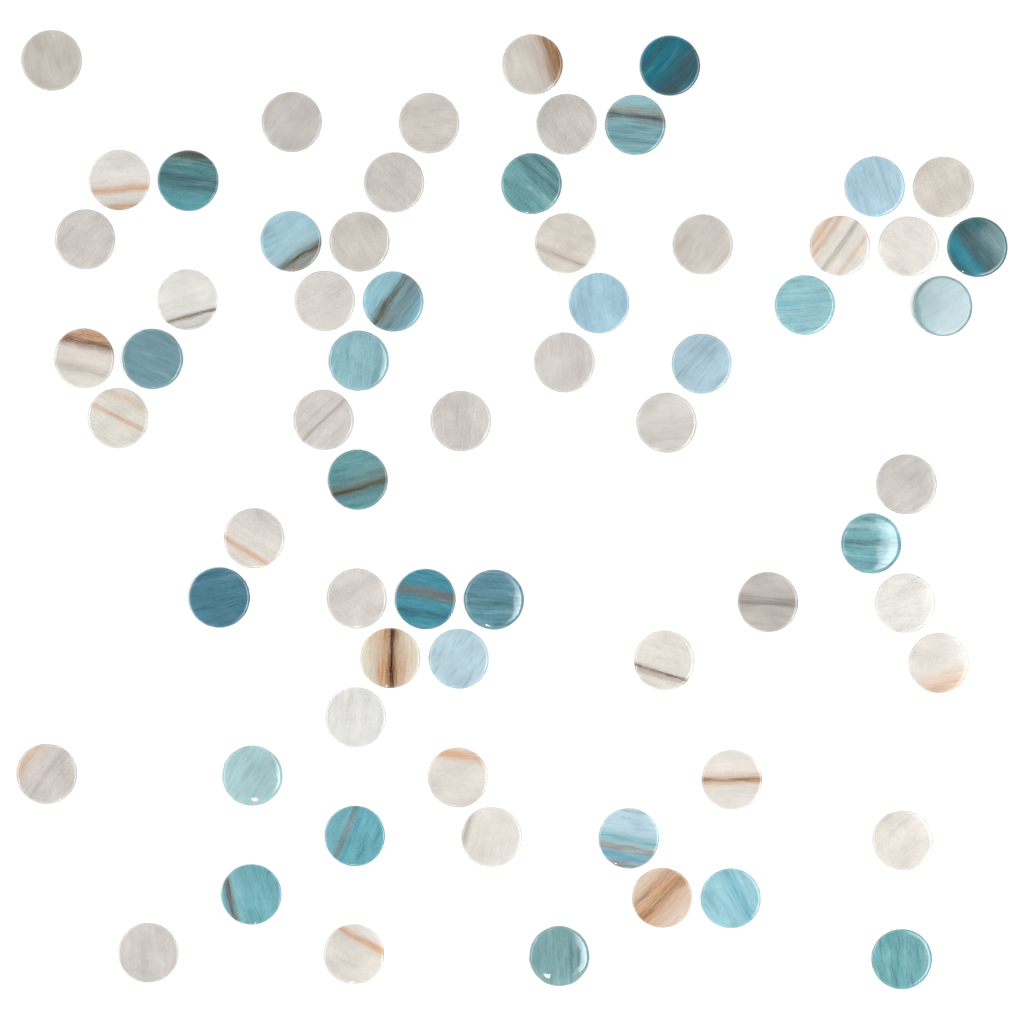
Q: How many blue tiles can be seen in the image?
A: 27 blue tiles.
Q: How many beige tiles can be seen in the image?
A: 39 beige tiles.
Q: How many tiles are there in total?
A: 66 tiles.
